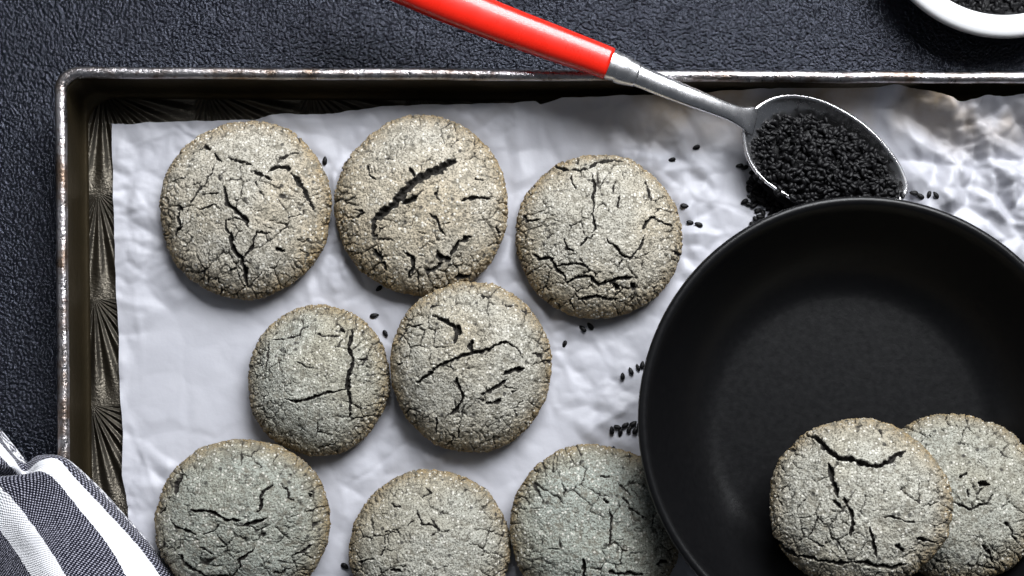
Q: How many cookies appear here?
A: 10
